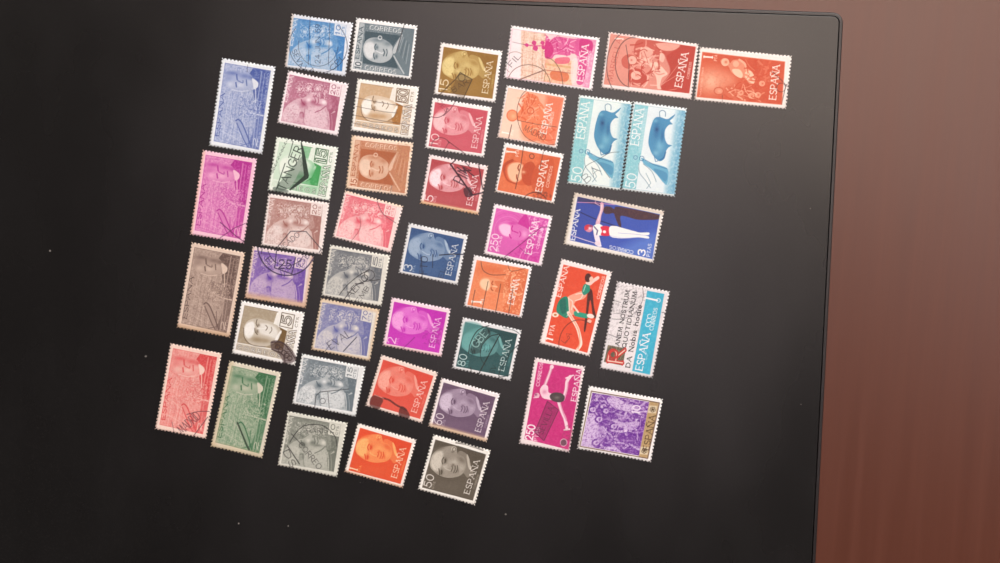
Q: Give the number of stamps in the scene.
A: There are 43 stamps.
